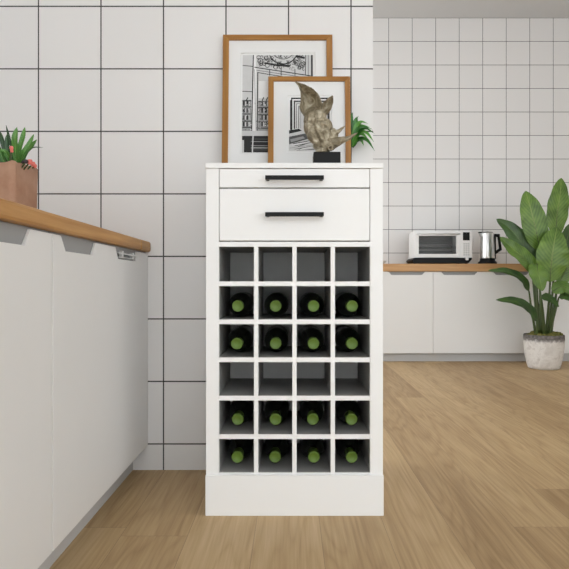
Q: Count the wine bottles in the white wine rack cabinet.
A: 16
